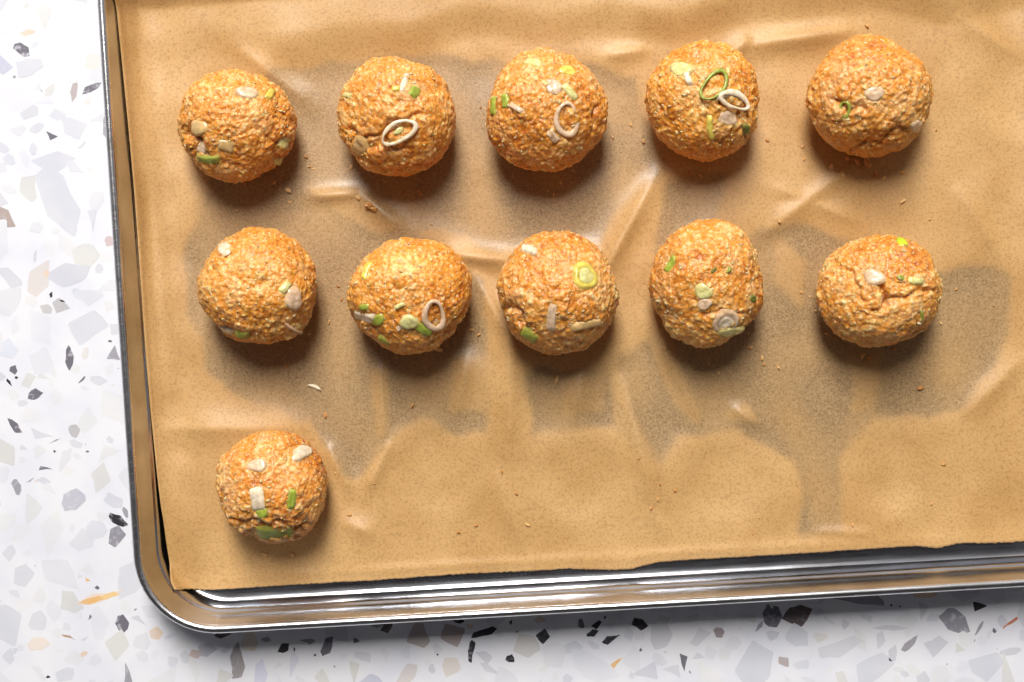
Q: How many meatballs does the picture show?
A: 11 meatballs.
